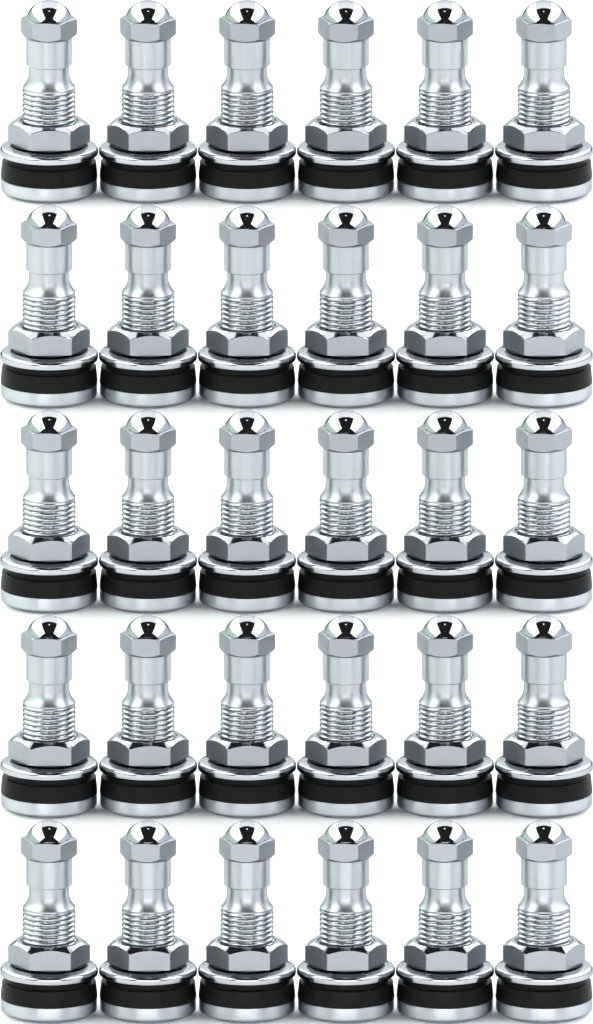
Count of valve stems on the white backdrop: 30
